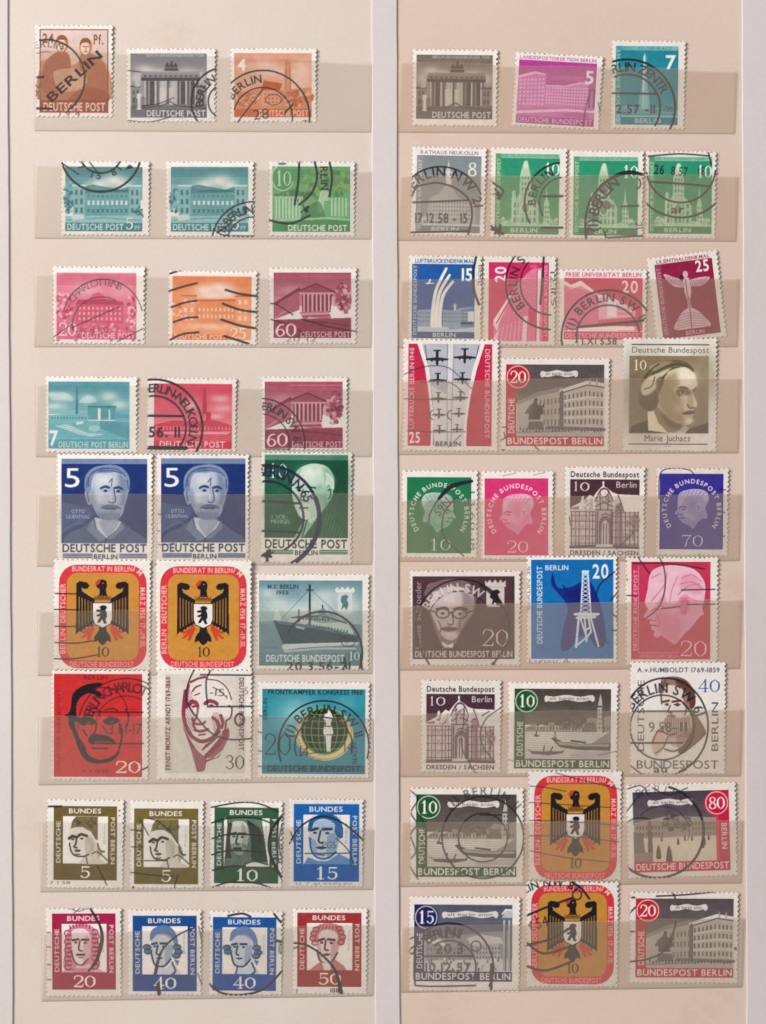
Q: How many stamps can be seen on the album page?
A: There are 59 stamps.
